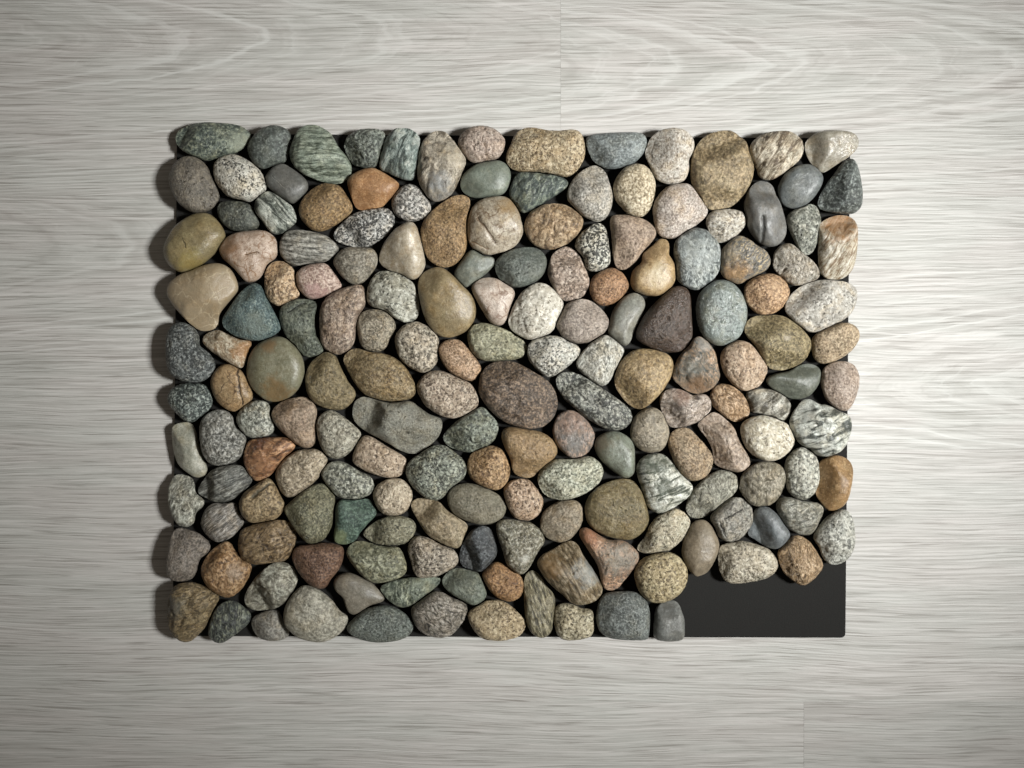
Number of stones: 168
